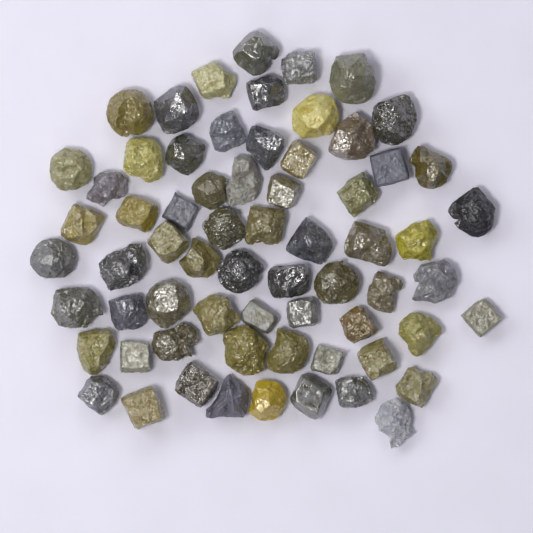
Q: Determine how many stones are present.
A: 66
